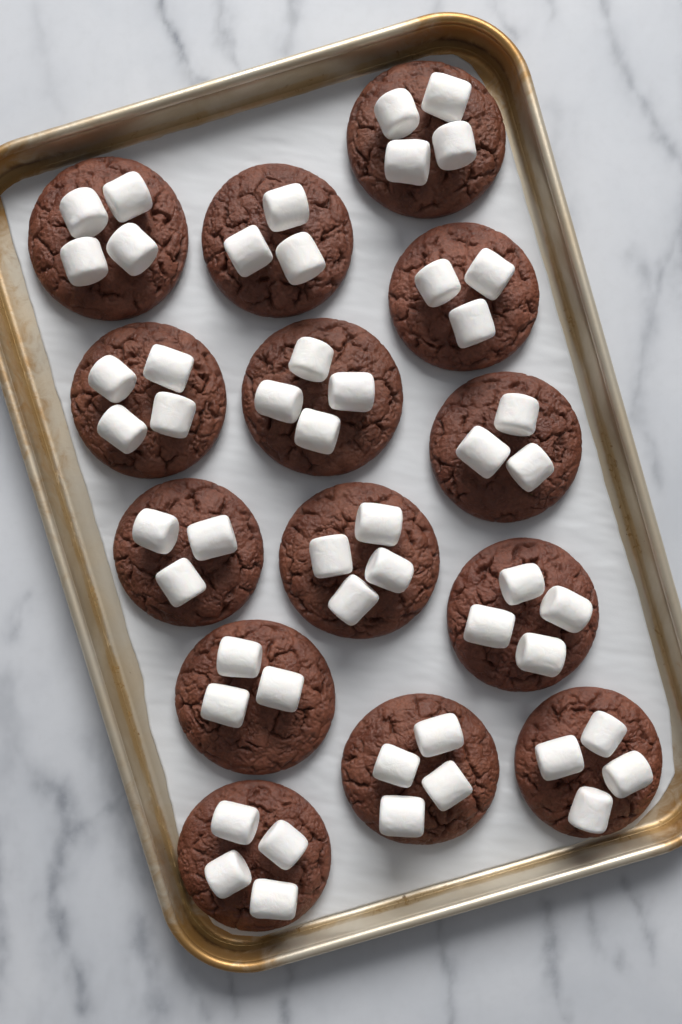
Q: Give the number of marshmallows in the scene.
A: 51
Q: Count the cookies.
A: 14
